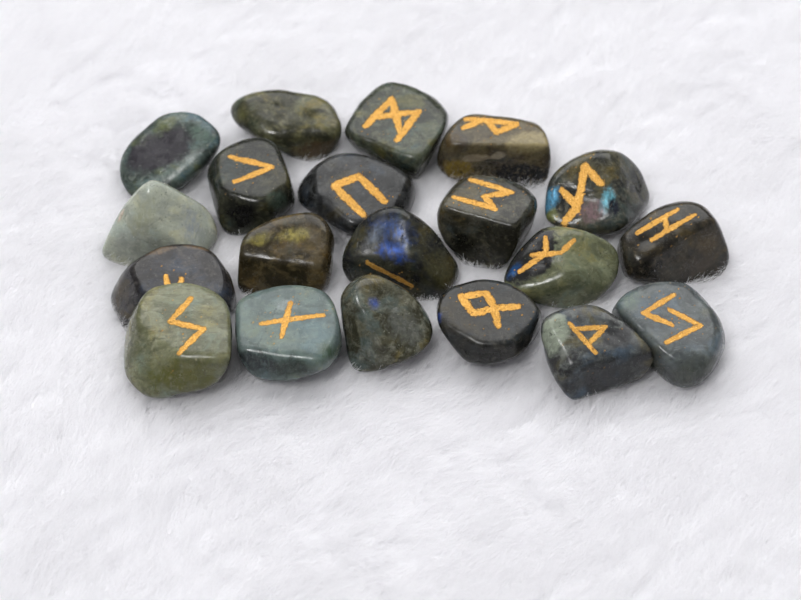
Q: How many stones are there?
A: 20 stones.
